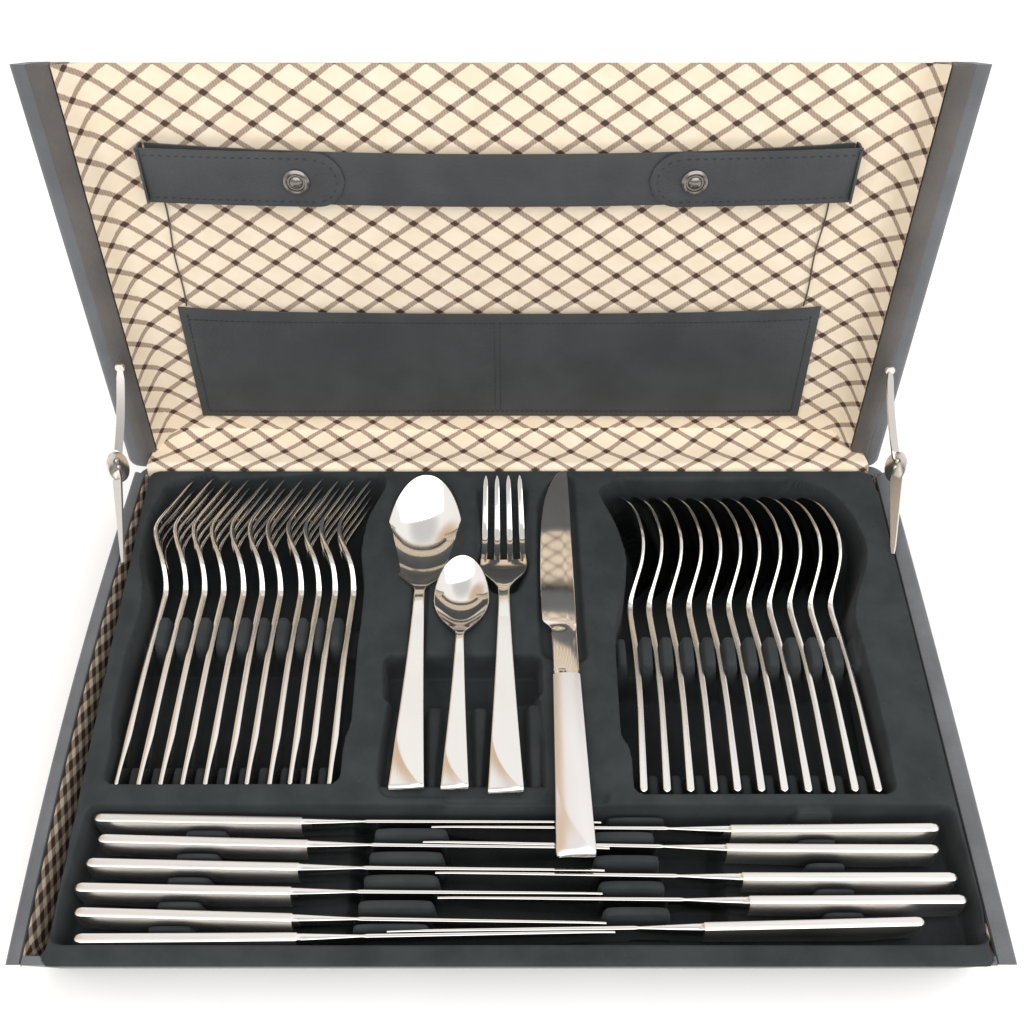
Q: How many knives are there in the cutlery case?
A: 12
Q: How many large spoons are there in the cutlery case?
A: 12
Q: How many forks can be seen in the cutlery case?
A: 12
